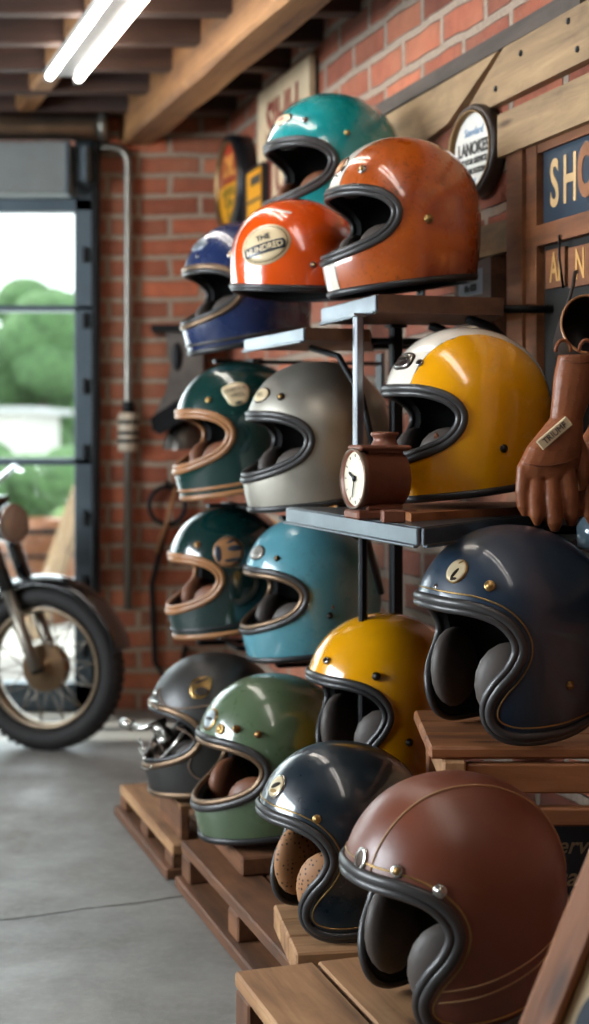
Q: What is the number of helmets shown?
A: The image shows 15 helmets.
